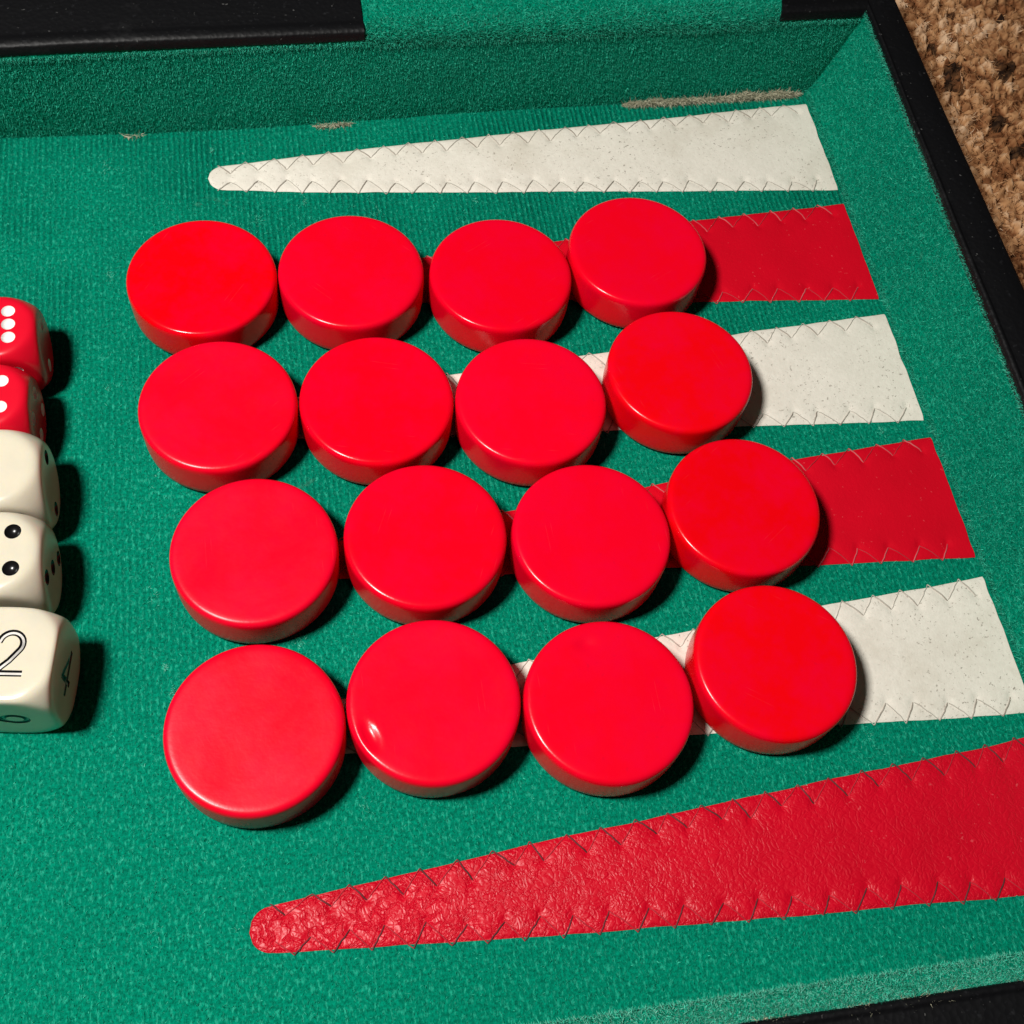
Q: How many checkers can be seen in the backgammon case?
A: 16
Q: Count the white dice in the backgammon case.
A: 3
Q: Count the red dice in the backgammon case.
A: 2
